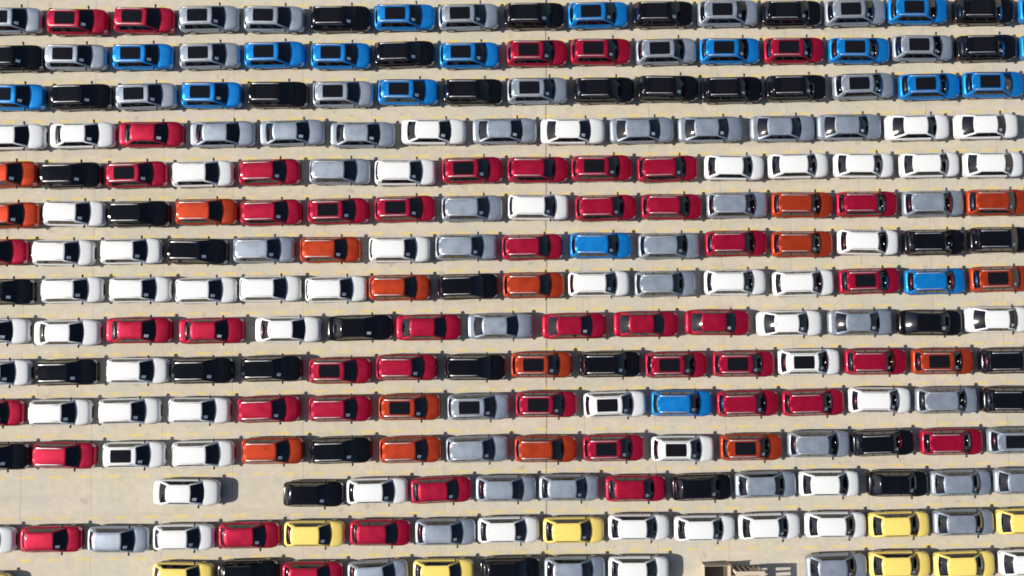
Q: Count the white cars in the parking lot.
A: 55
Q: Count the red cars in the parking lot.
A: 48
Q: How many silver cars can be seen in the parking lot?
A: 48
